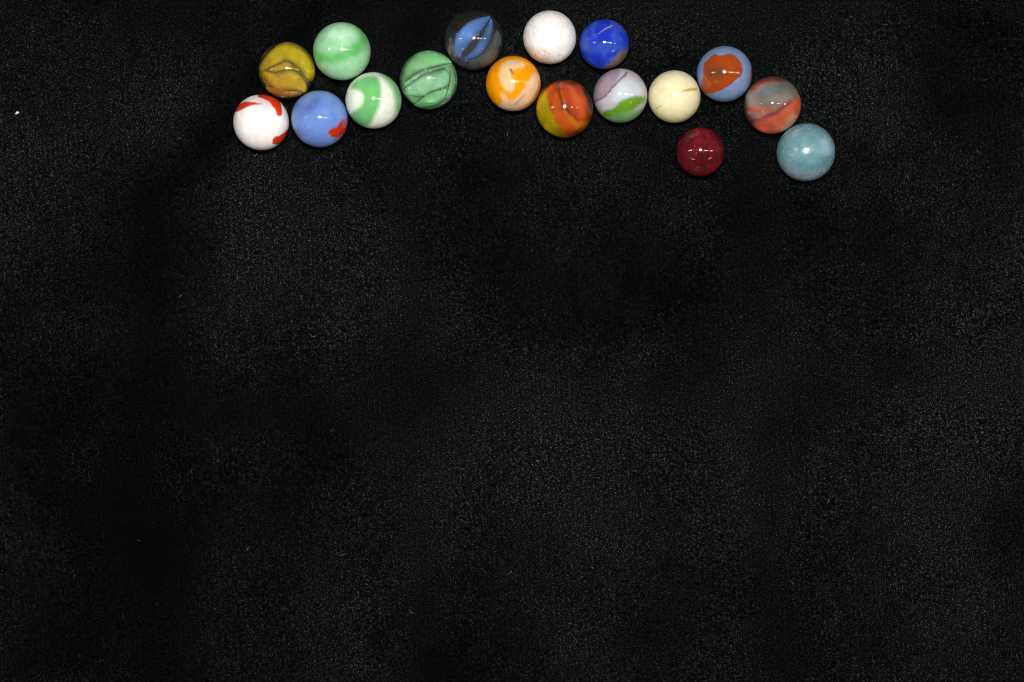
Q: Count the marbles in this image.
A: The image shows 17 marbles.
